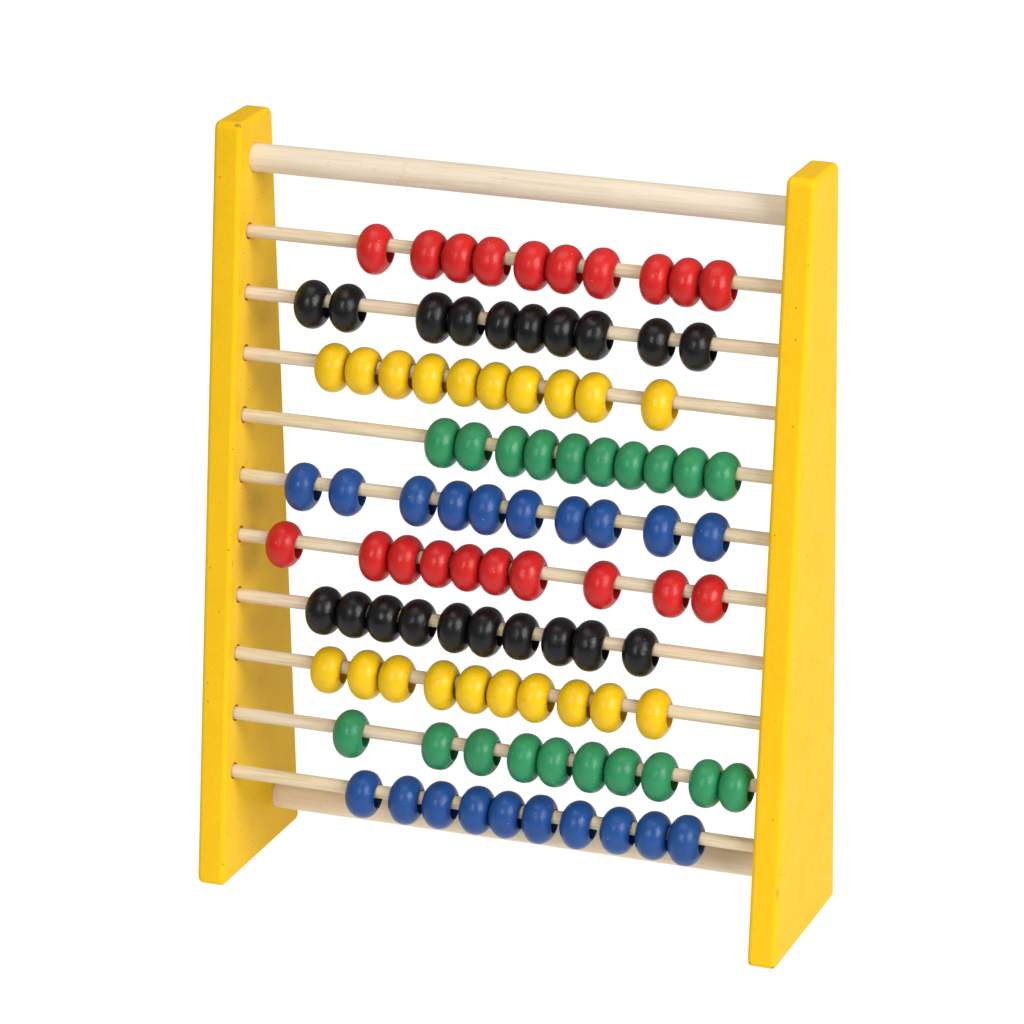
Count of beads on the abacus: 100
